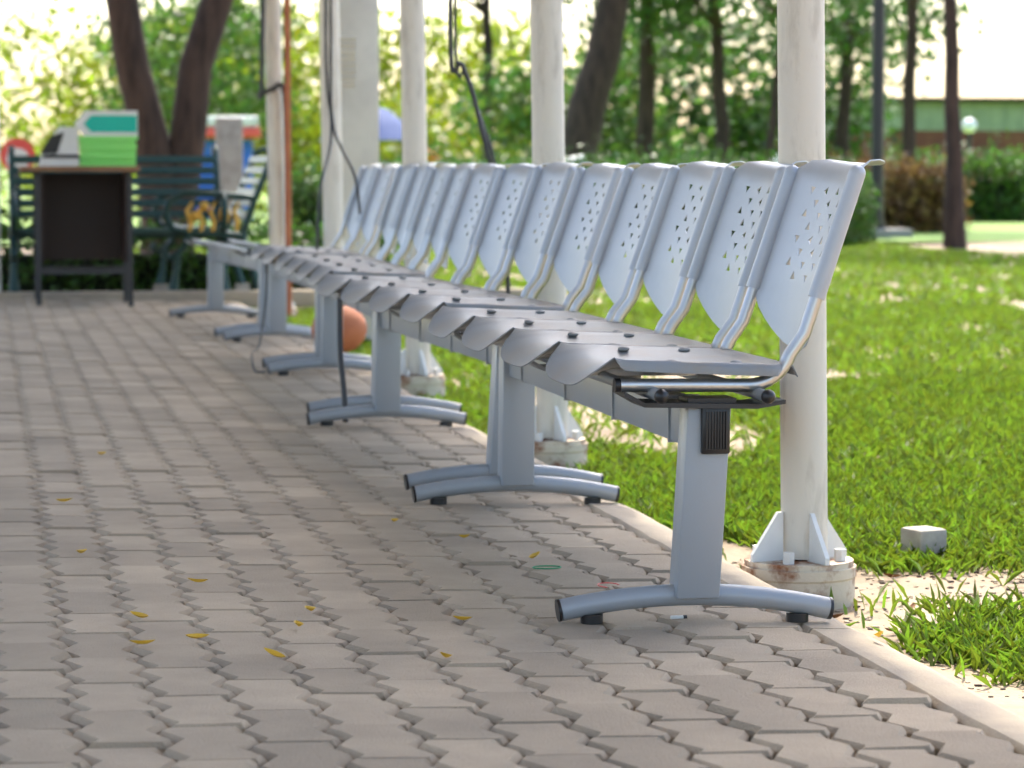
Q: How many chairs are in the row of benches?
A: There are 14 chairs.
